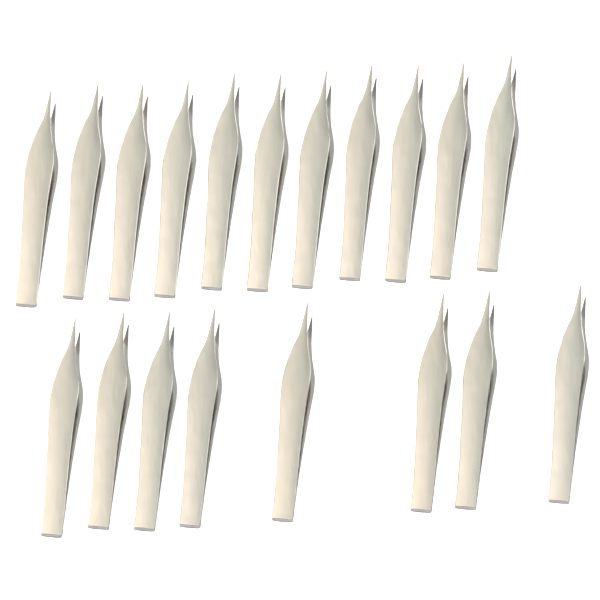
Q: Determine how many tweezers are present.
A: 19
